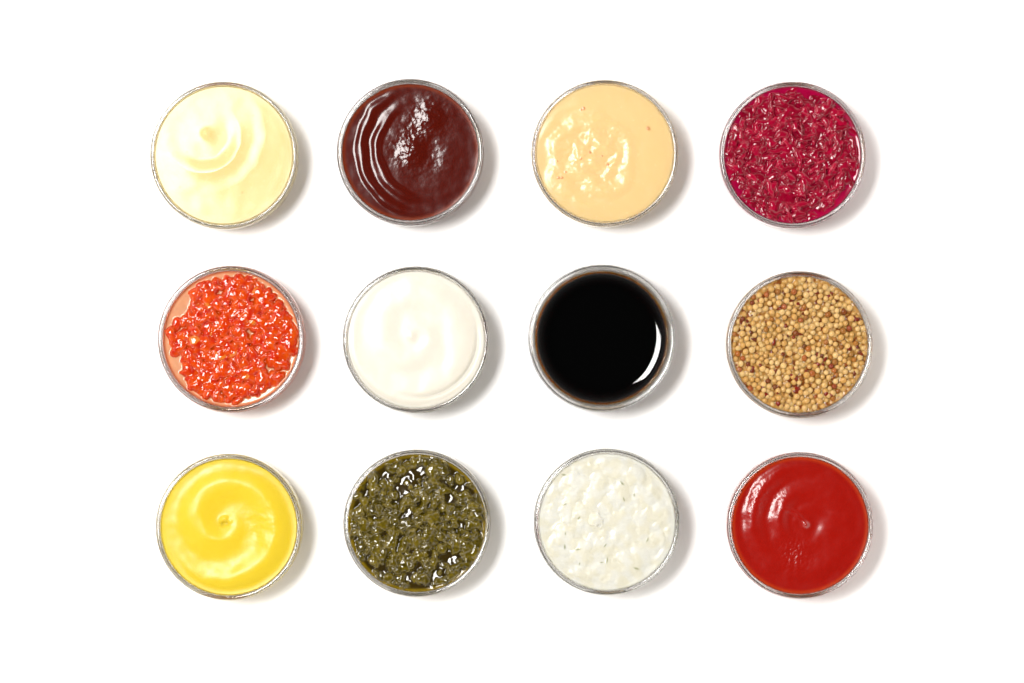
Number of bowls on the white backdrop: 12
